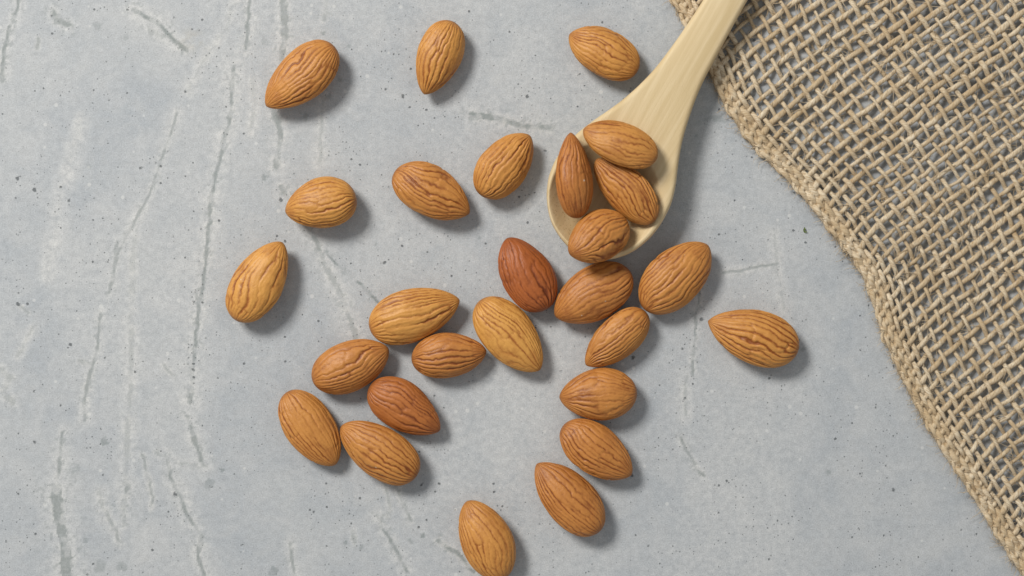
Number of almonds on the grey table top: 27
